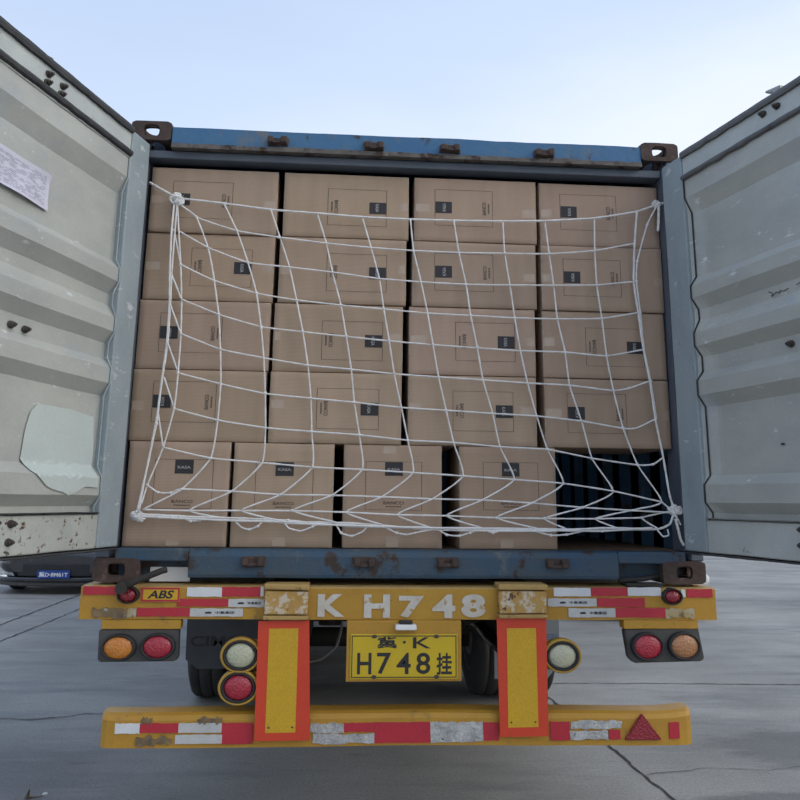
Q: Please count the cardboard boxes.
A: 20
